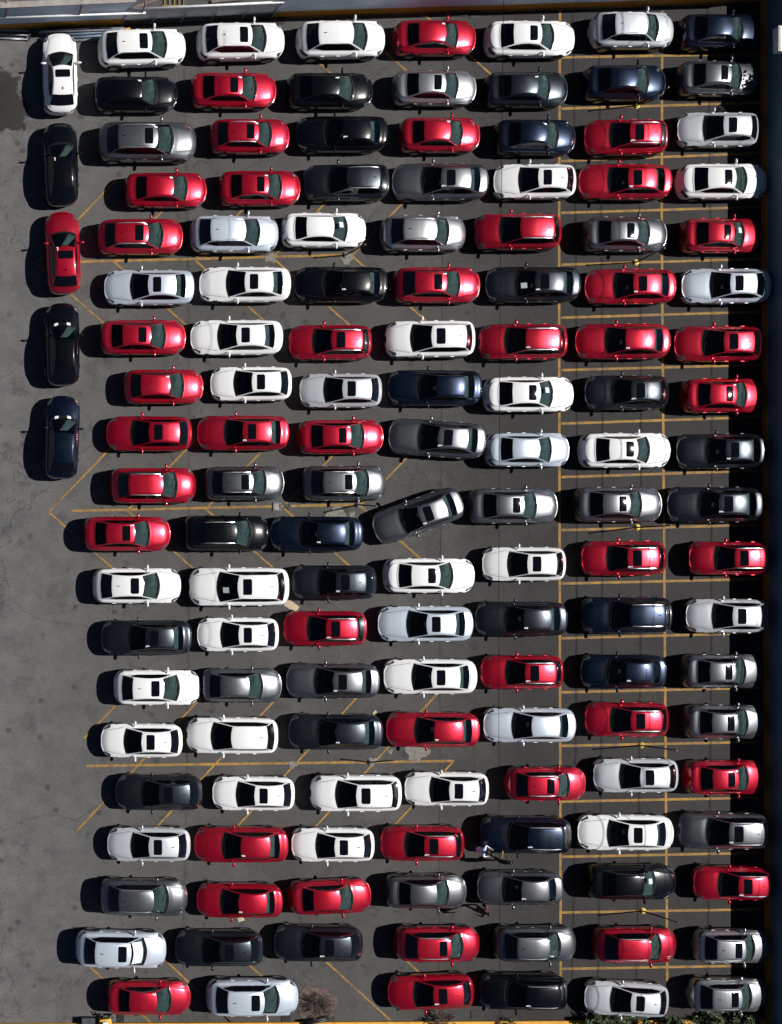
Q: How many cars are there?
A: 140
